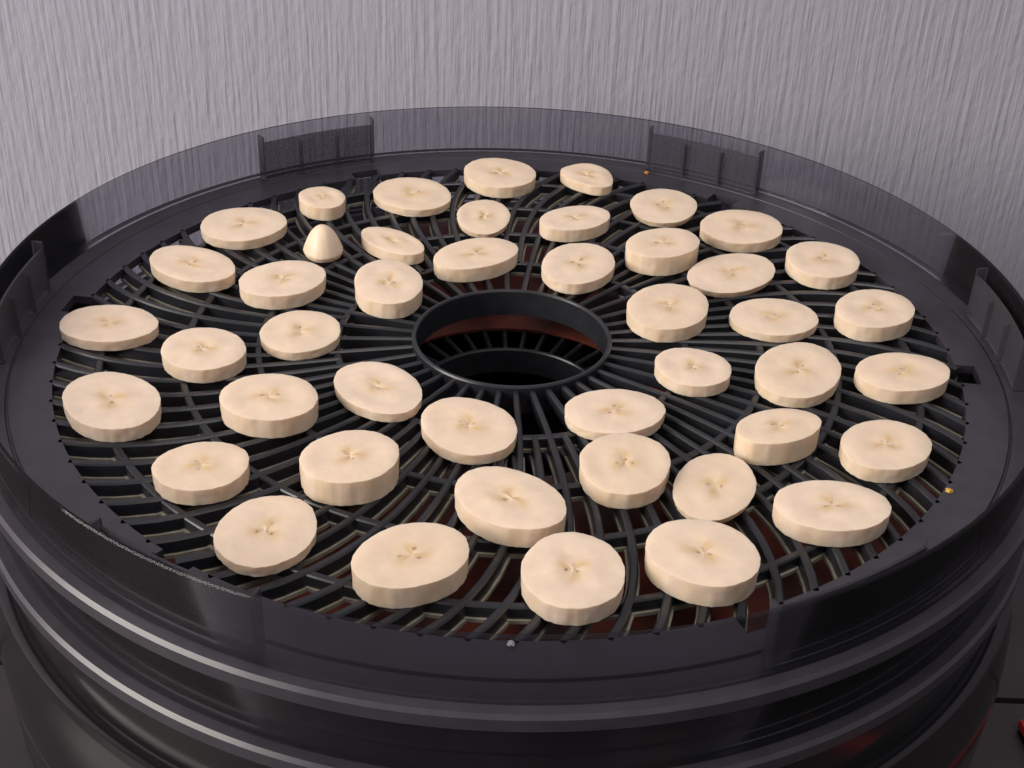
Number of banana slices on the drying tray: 45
